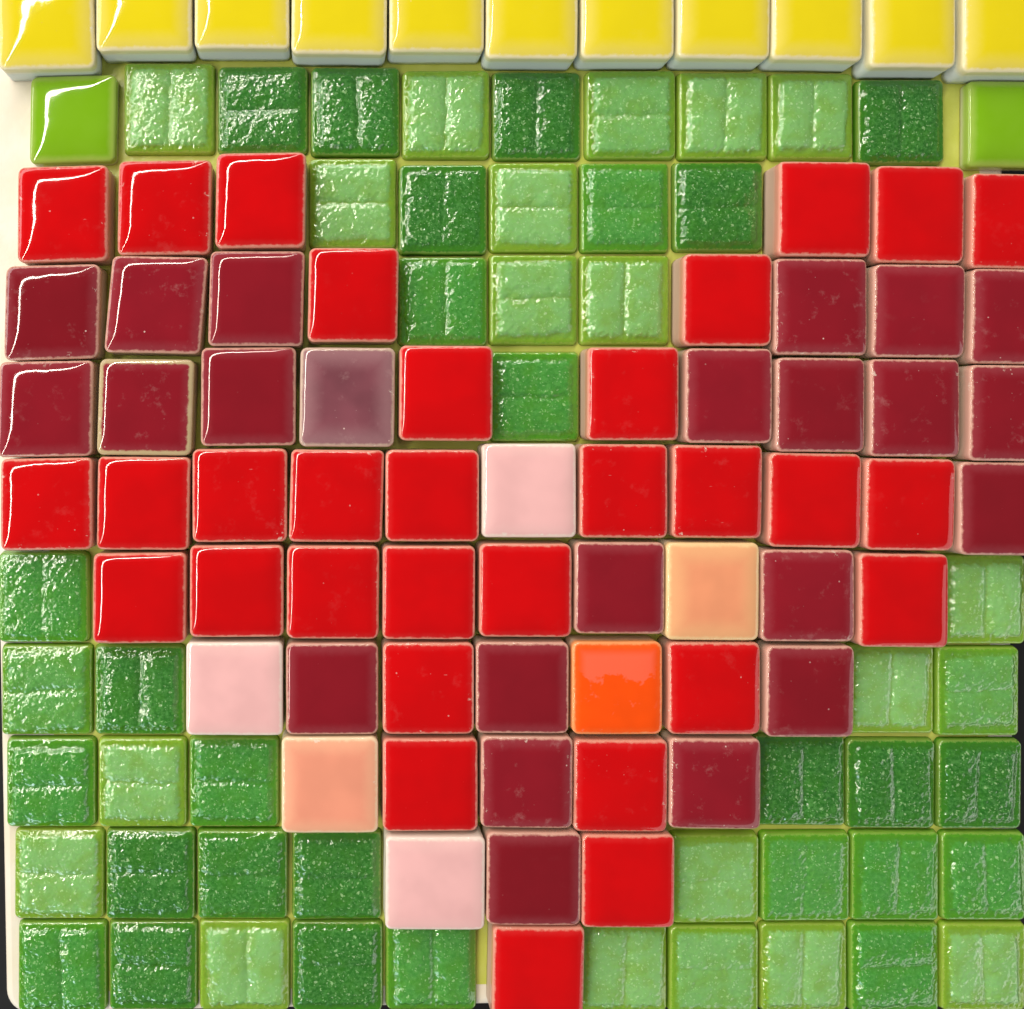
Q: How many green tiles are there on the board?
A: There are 50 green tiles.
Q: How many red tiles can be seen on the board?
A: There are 31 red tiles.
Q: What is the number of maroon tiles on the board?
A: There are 22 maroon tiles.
